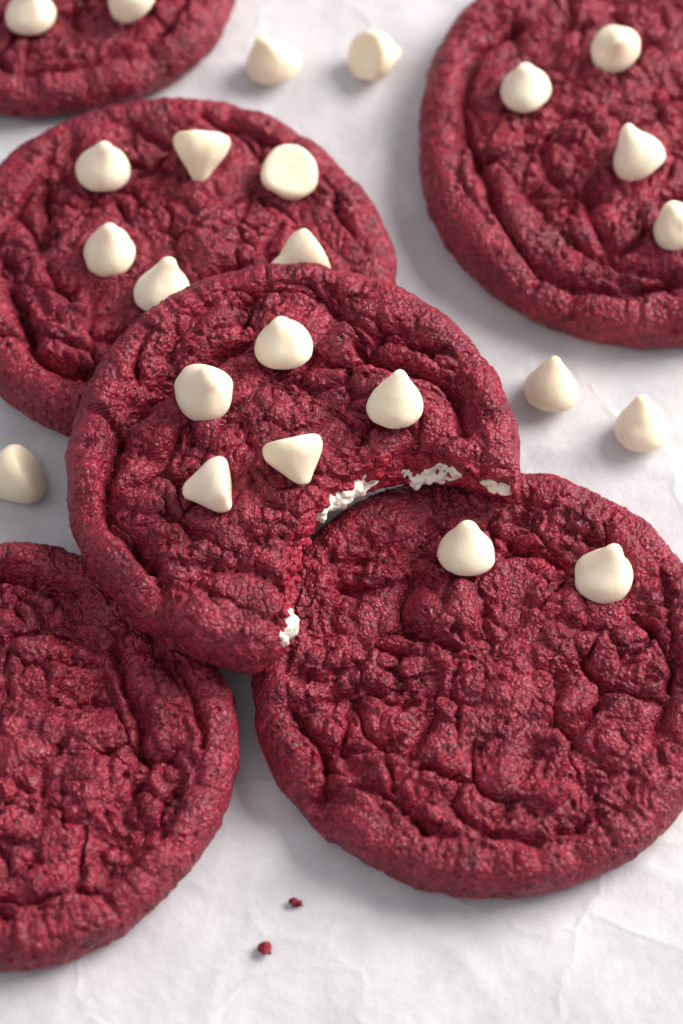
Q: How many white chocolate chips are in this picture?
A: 24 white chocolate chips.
